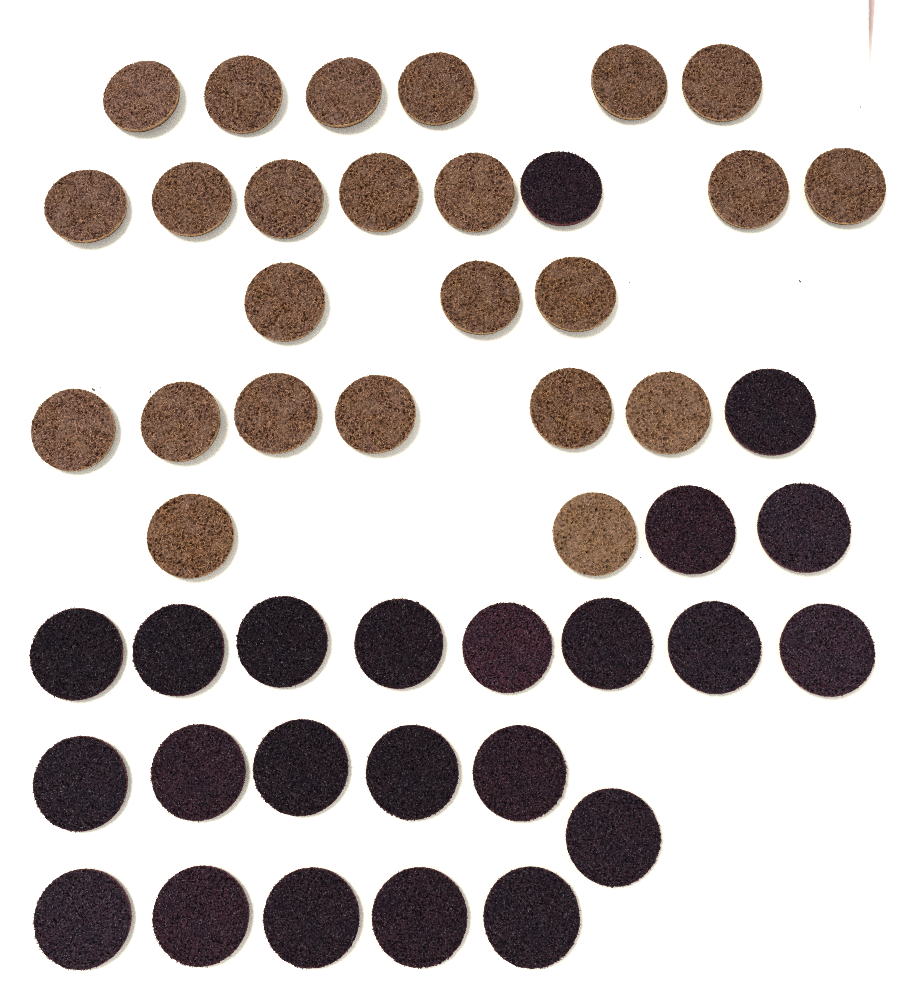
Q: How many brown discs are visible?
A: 24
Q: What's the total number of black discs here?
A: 23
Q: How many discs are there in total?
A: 47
